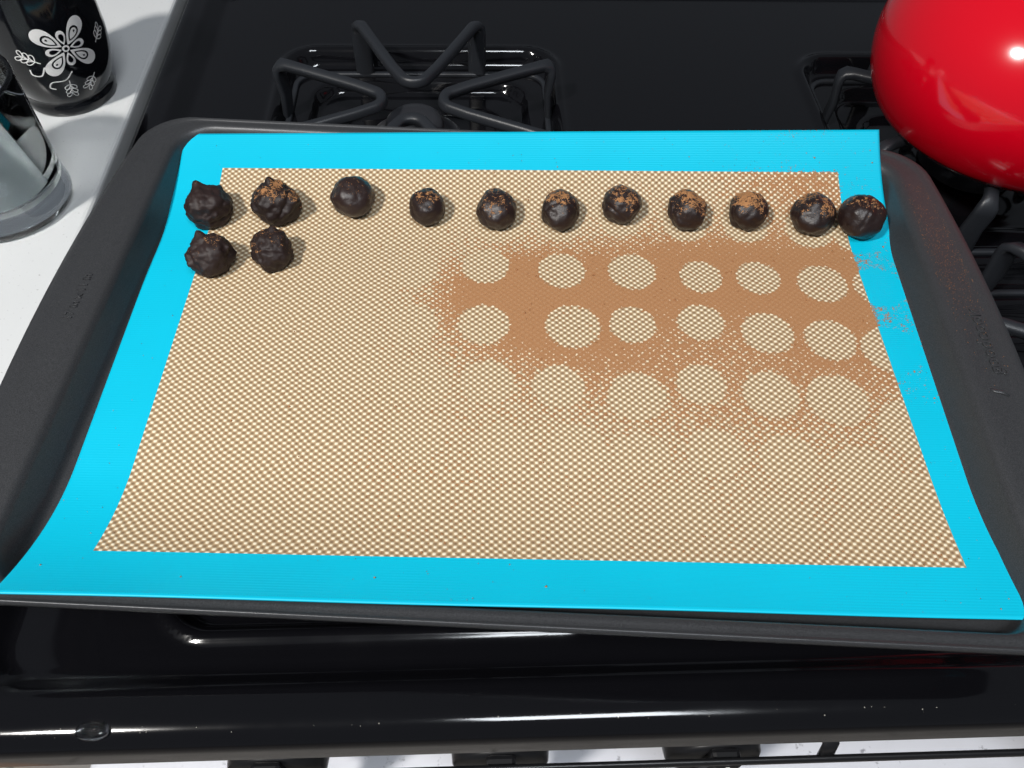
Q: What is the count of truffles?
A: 13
